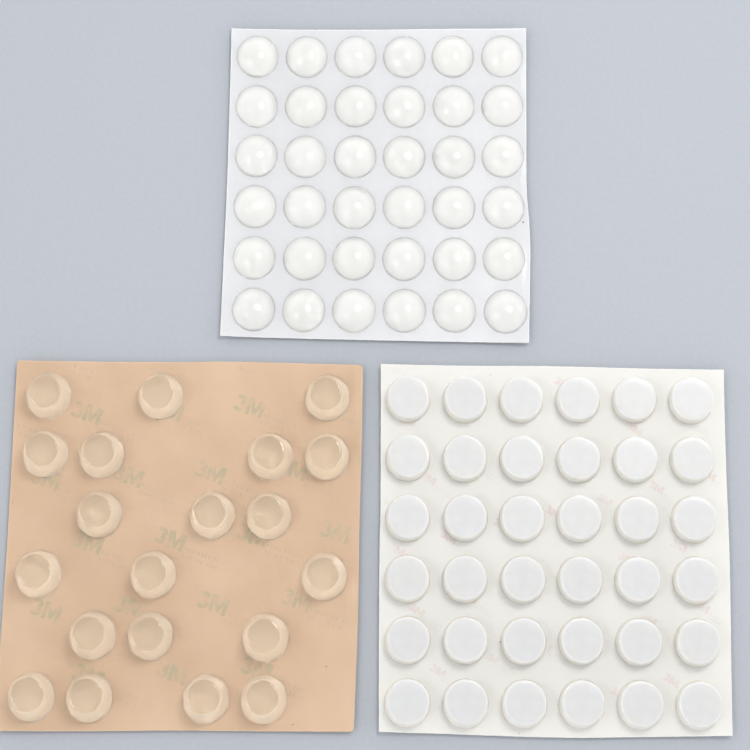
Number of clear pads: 20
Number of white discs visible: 36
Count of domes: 36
